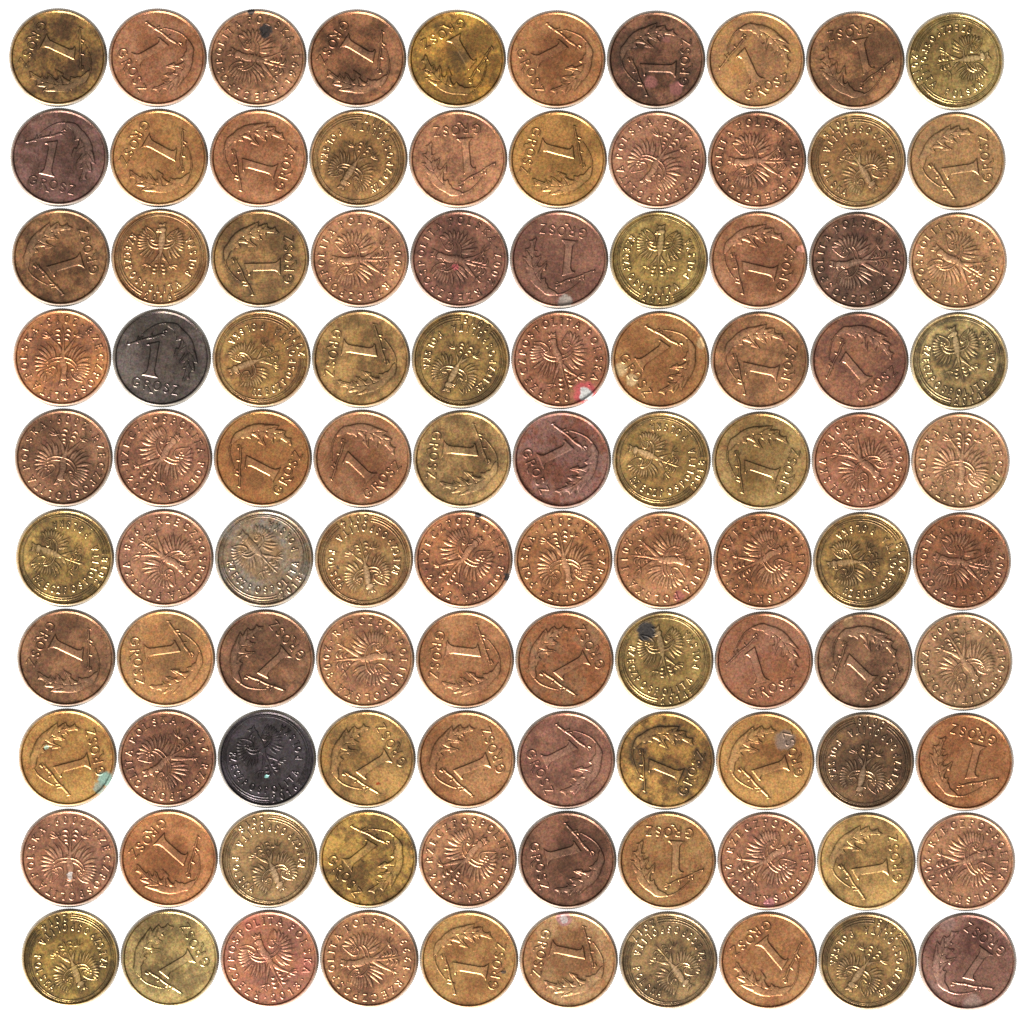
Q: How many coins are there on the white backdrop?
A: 100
